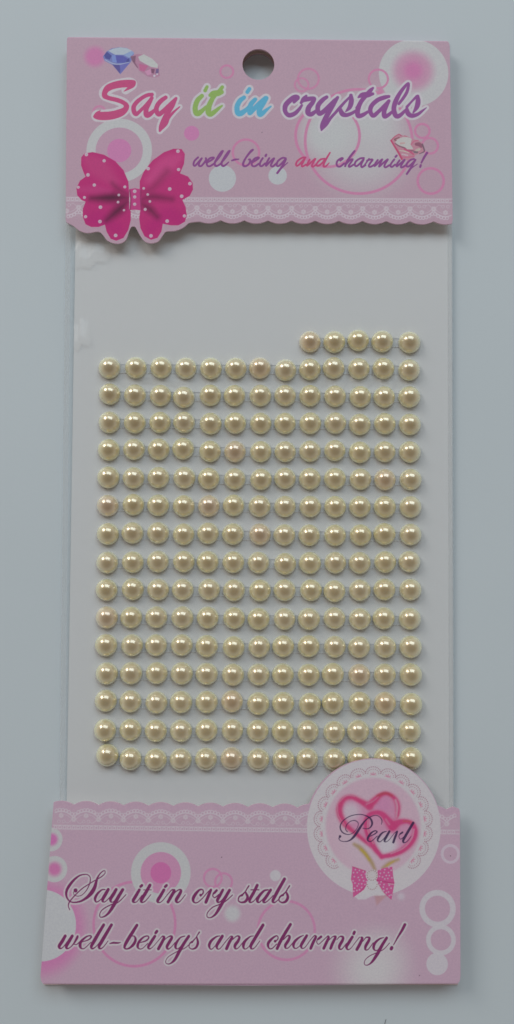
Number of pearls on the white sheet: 200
